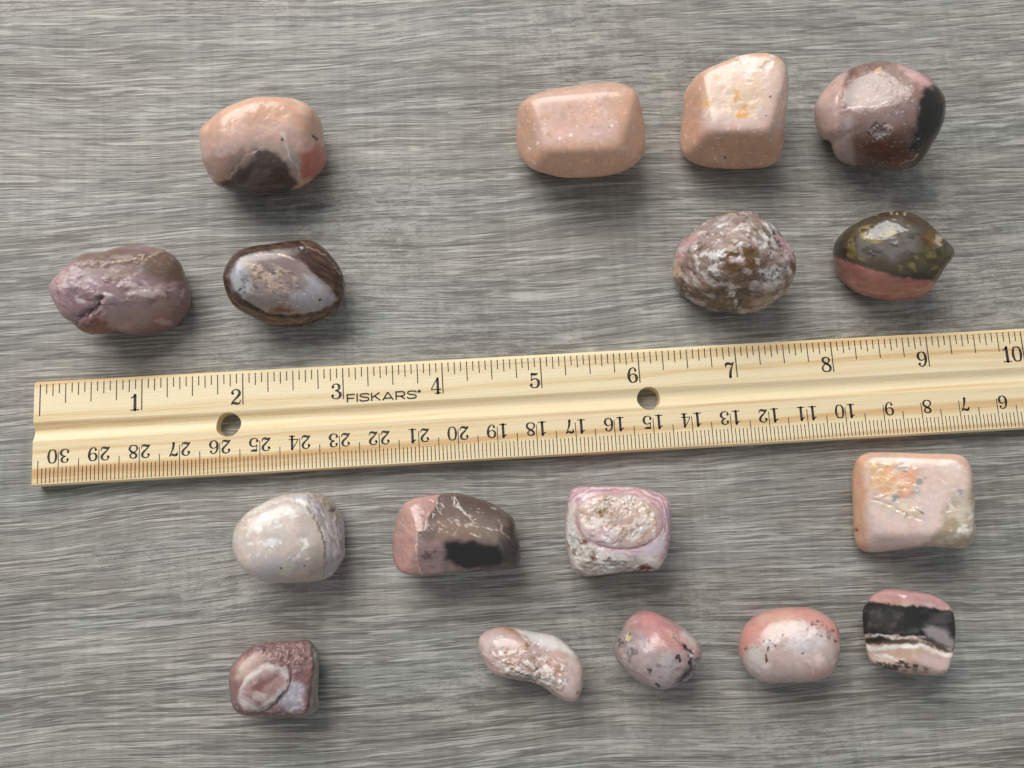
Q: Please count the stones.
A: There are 17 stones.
